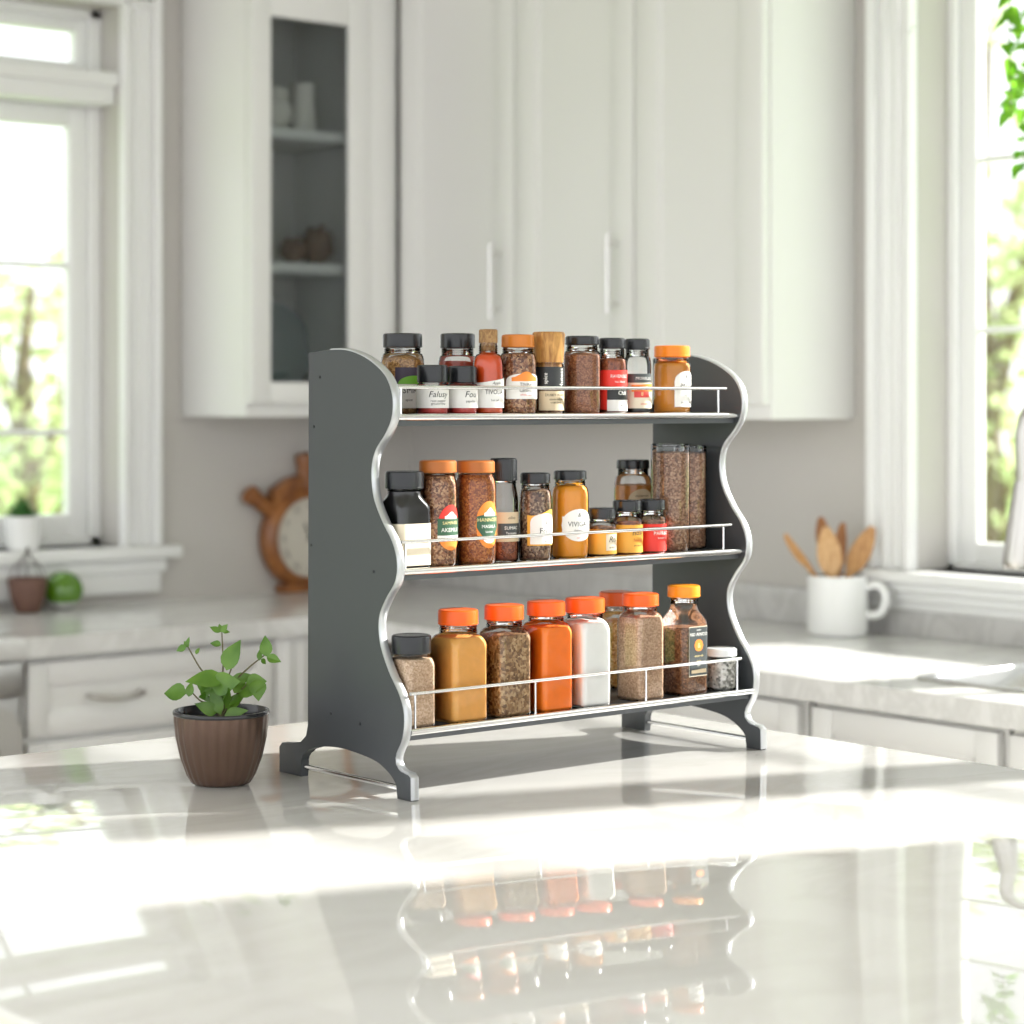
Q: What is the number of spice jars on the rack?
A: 32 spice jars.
